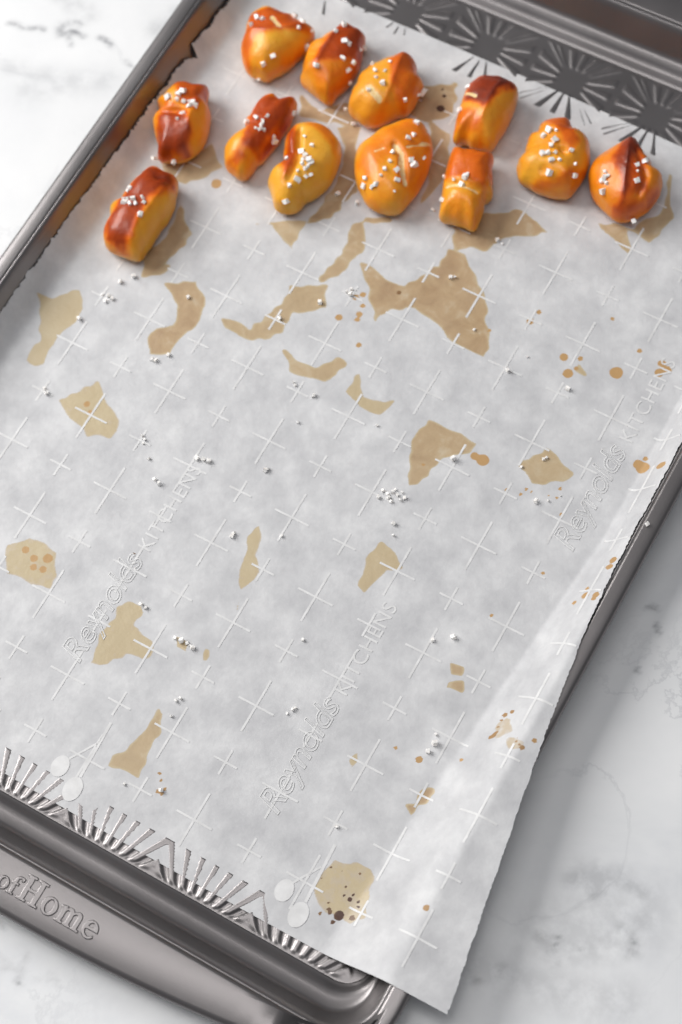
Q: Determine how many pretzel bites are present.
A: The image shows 12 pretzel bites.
